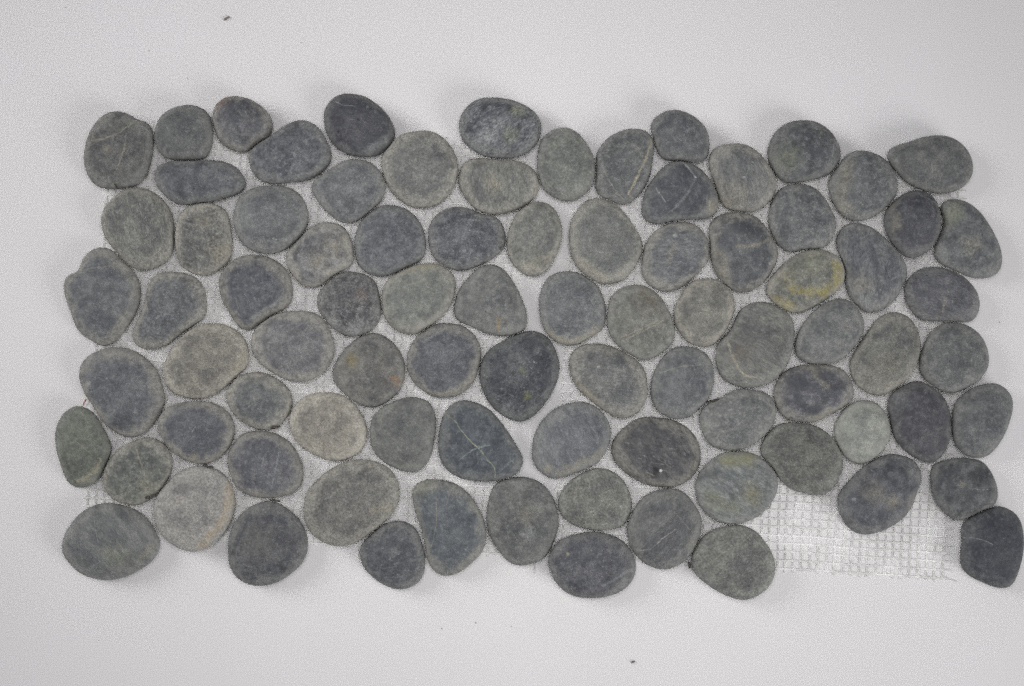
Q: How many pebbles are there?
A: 86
